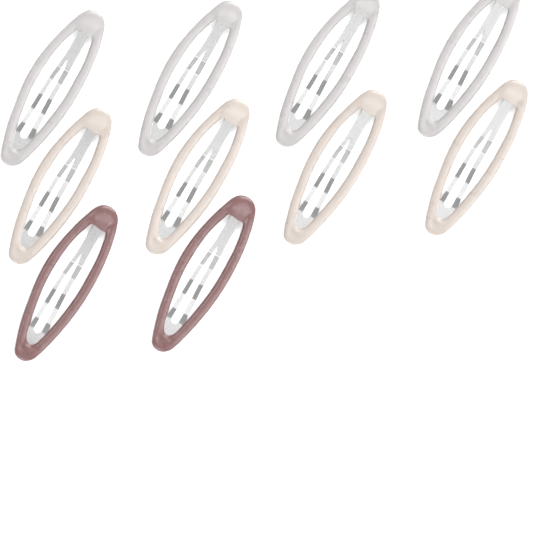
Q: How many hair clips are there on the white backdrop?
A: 10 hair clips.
